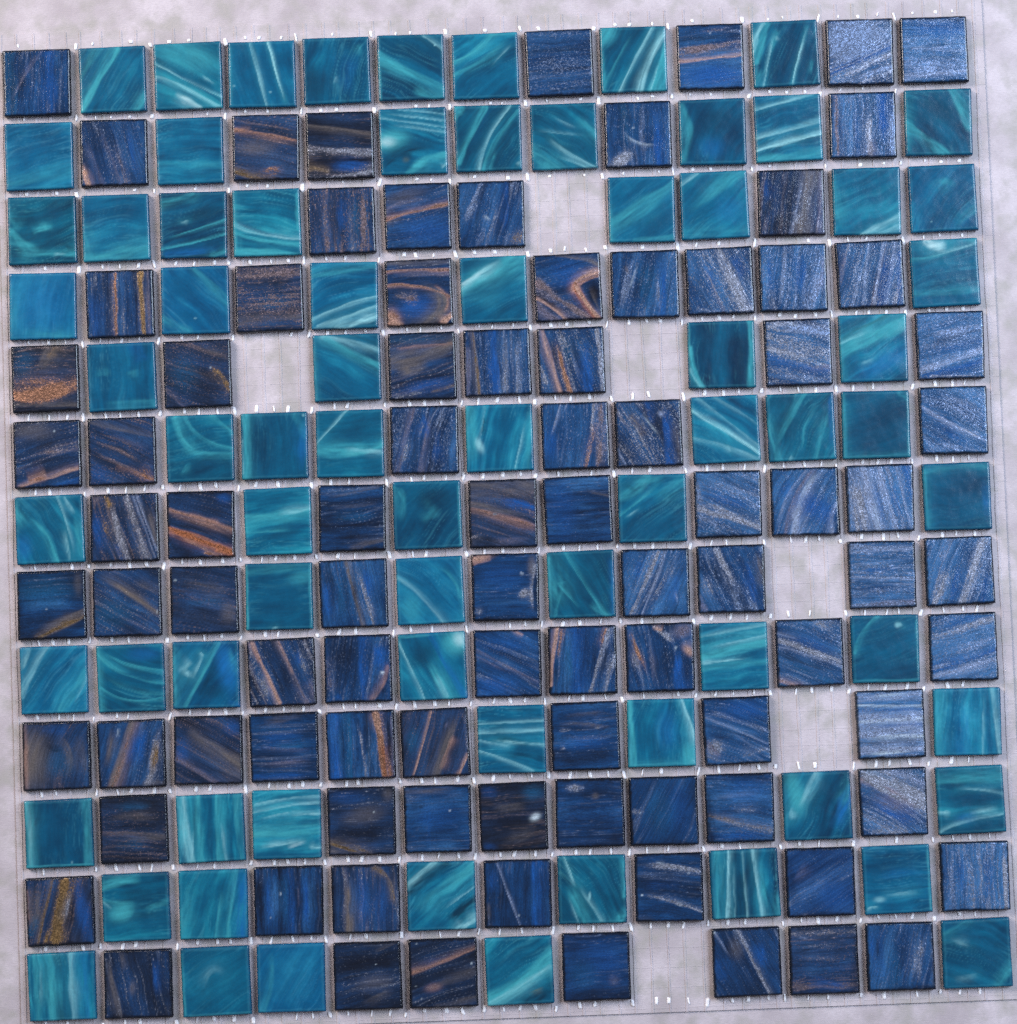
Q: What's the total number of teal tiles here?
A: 73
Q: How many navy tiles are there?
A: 90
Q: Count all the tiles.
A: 163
